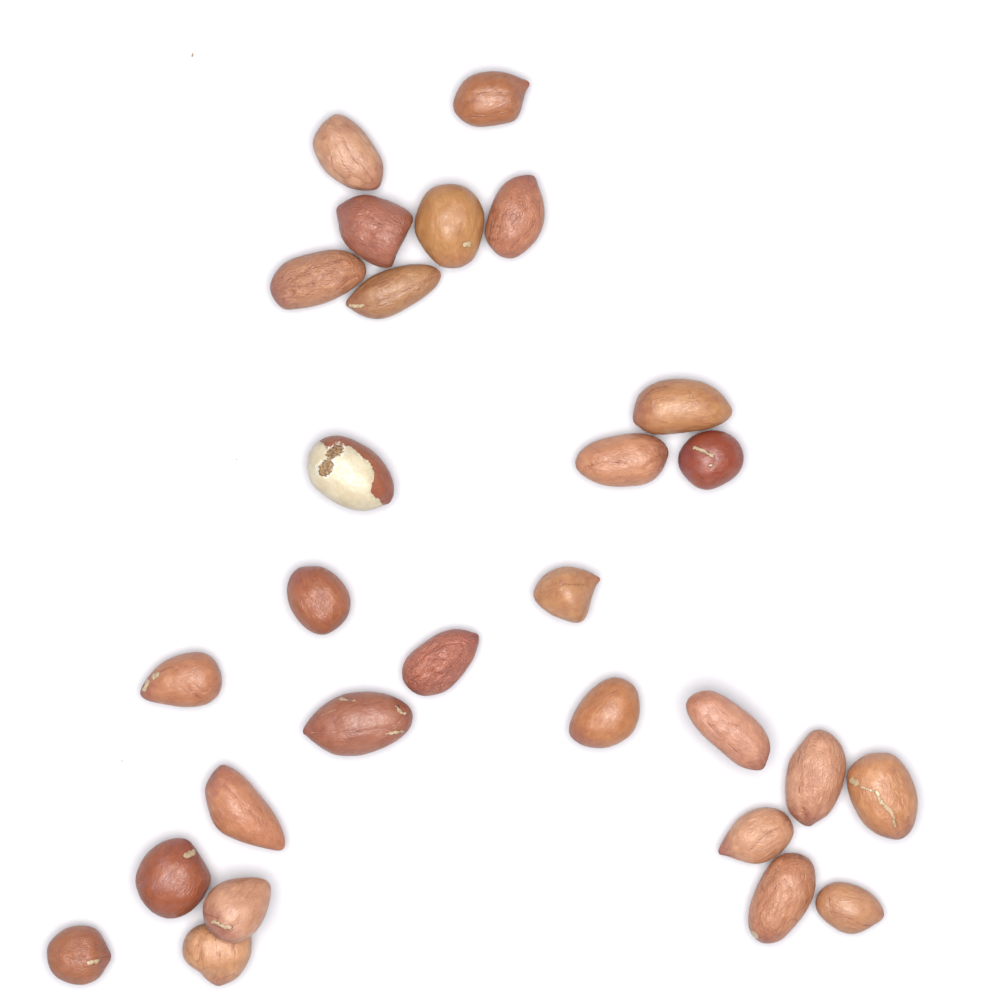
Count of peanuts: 28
